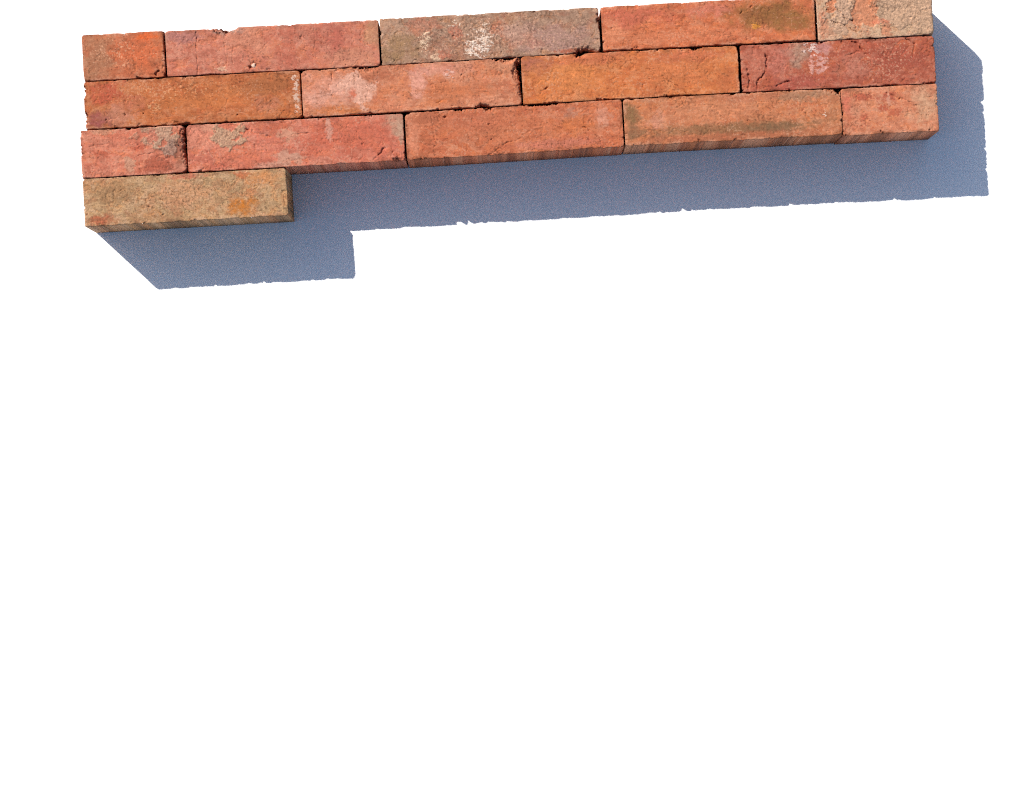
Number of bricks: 15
